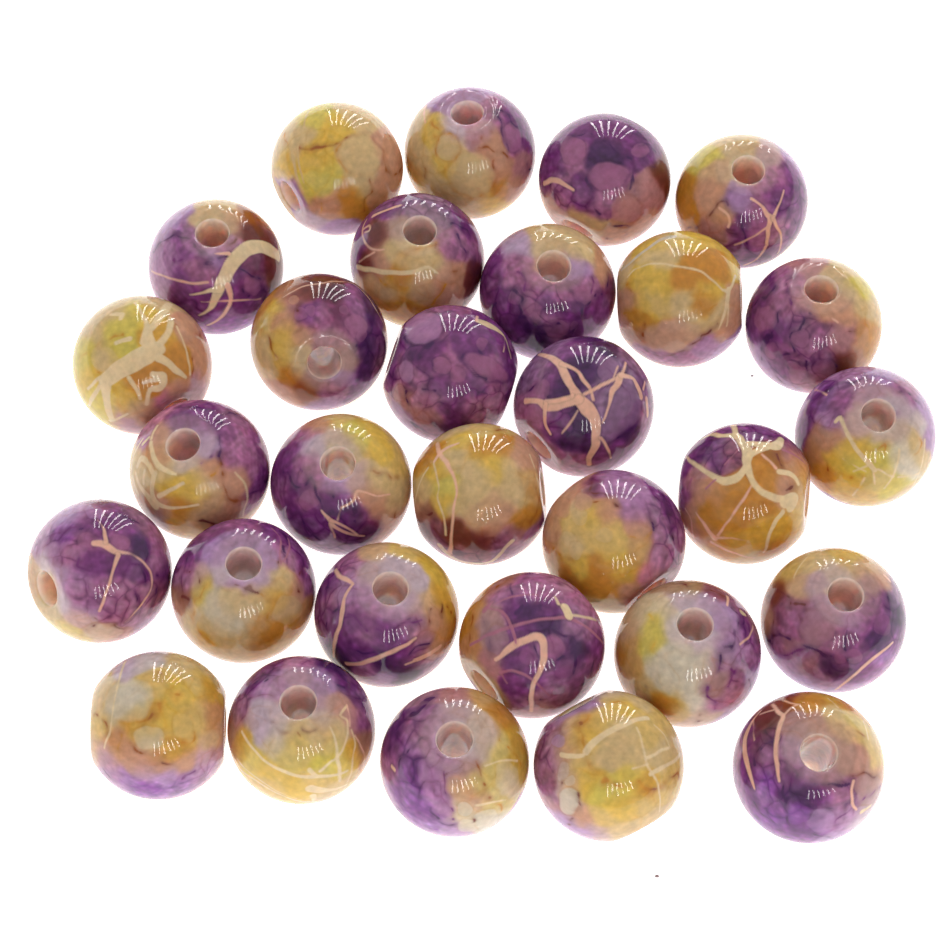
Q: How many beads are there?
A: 30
